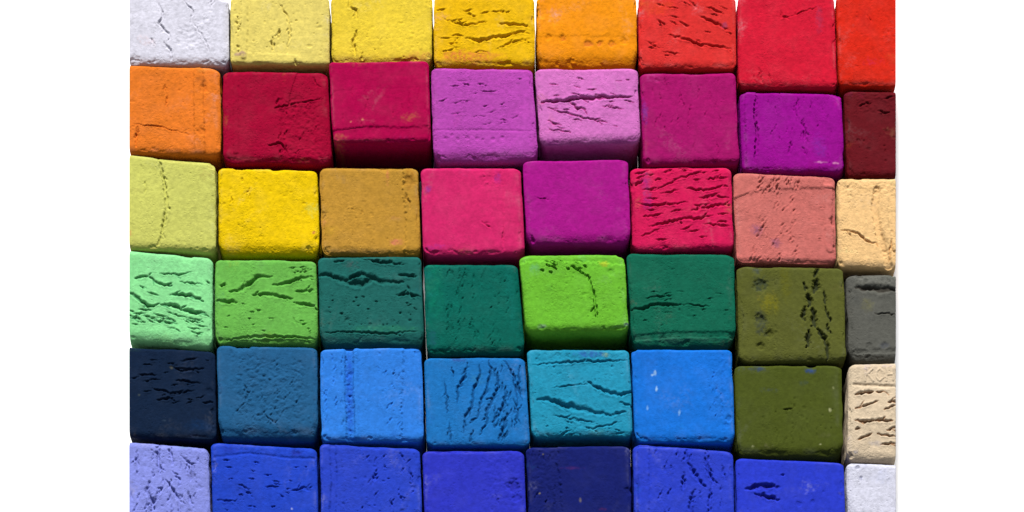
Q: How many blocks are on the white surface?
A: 48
